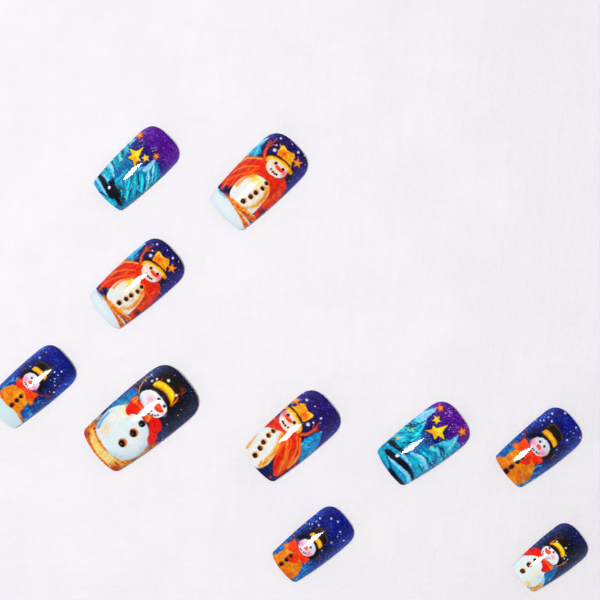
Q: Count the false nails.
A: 10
